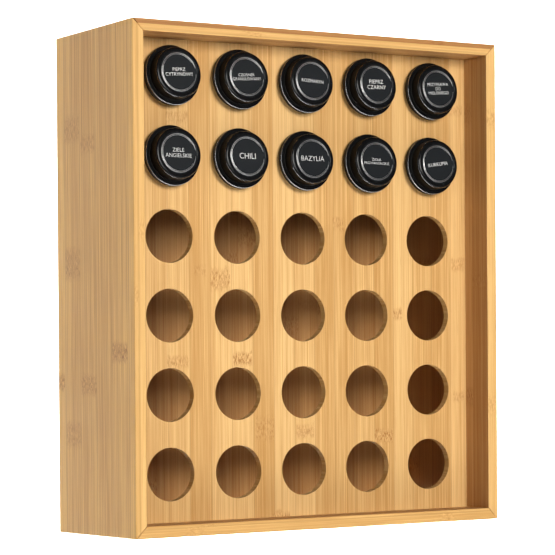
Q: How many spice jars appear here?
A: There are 10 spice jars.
